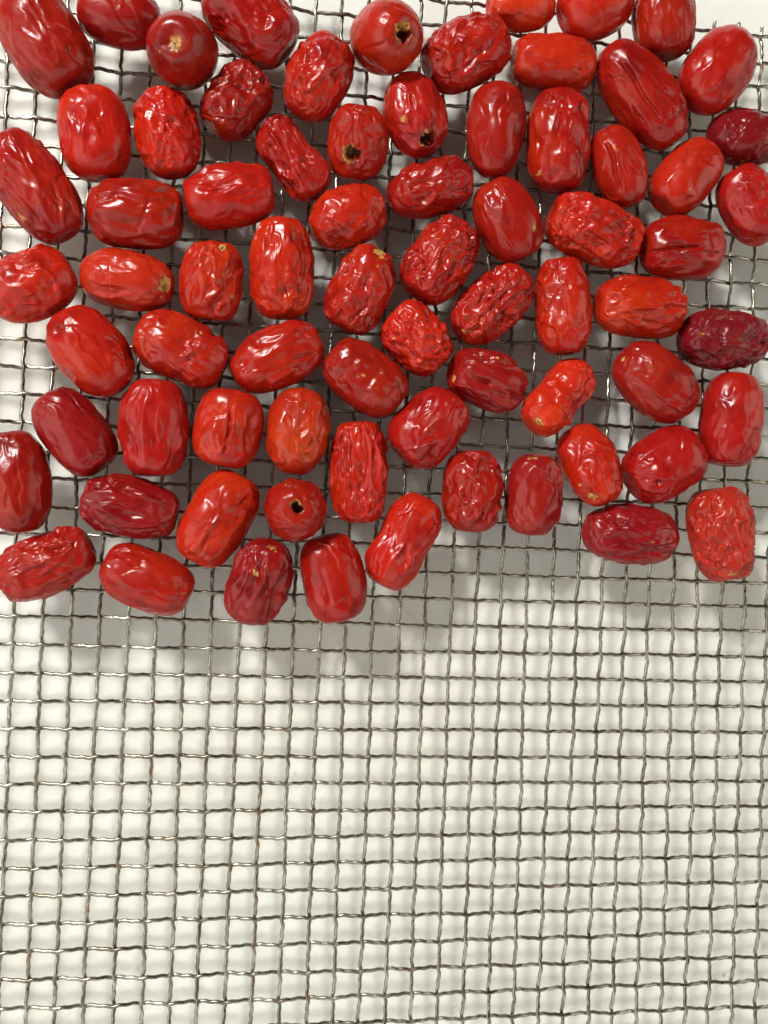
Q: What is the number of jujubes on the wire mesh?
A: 73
